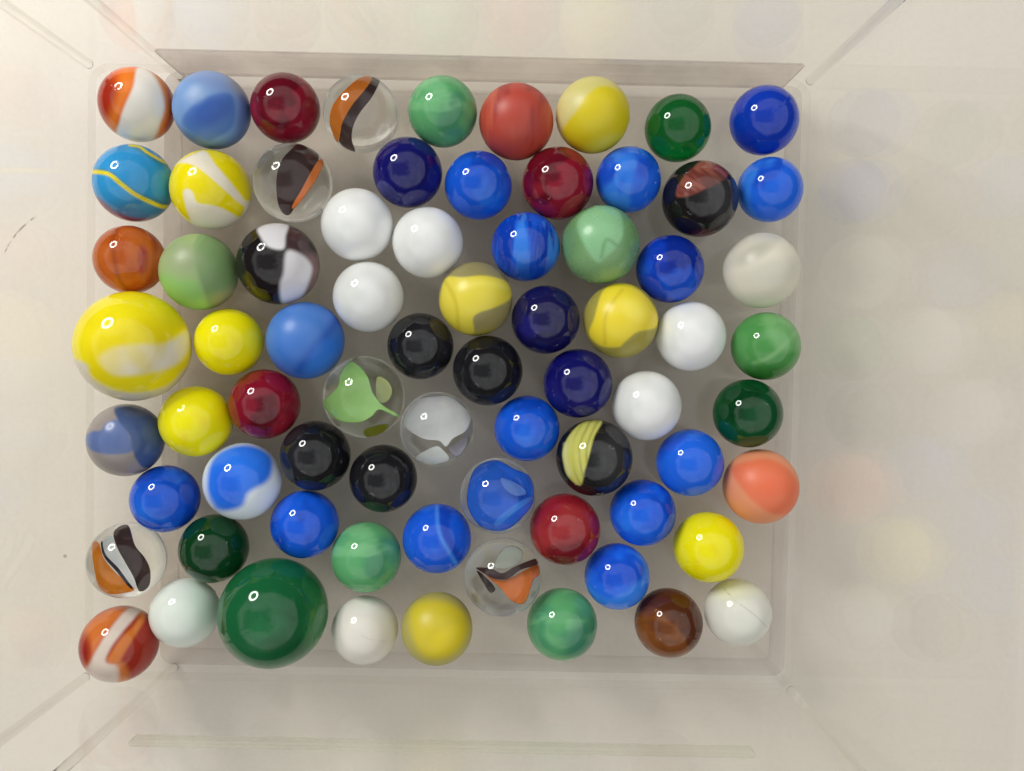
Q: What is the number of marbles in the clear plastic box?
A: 73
